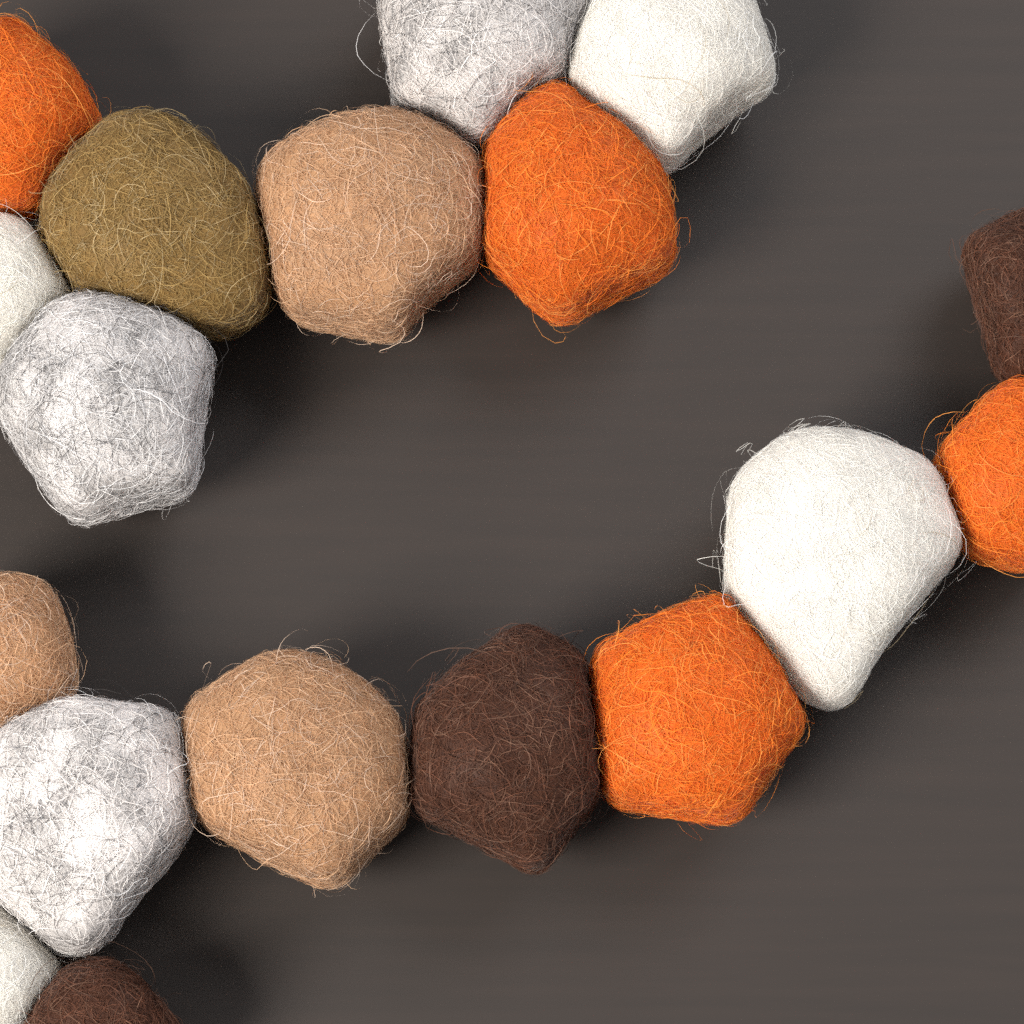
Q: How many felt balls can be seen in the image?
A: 18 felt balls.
